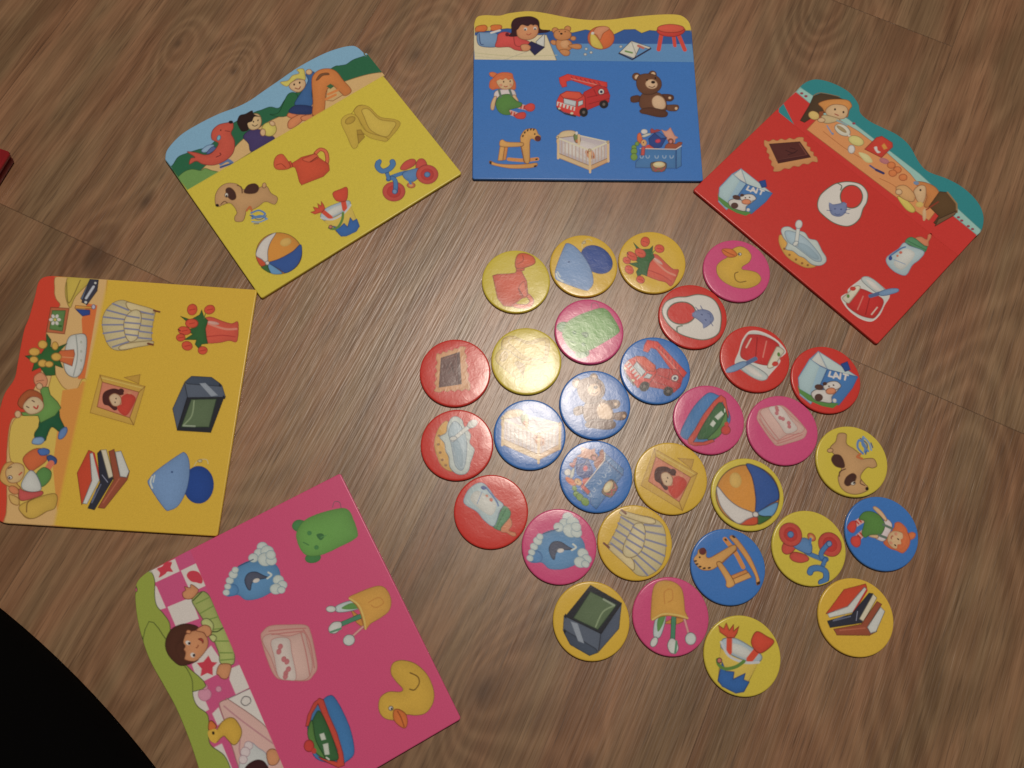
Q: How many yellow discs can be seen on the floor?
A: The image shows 12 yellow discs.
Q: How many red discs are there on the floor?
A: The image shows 6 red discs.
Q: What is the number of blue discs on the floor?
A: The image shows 6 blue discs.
